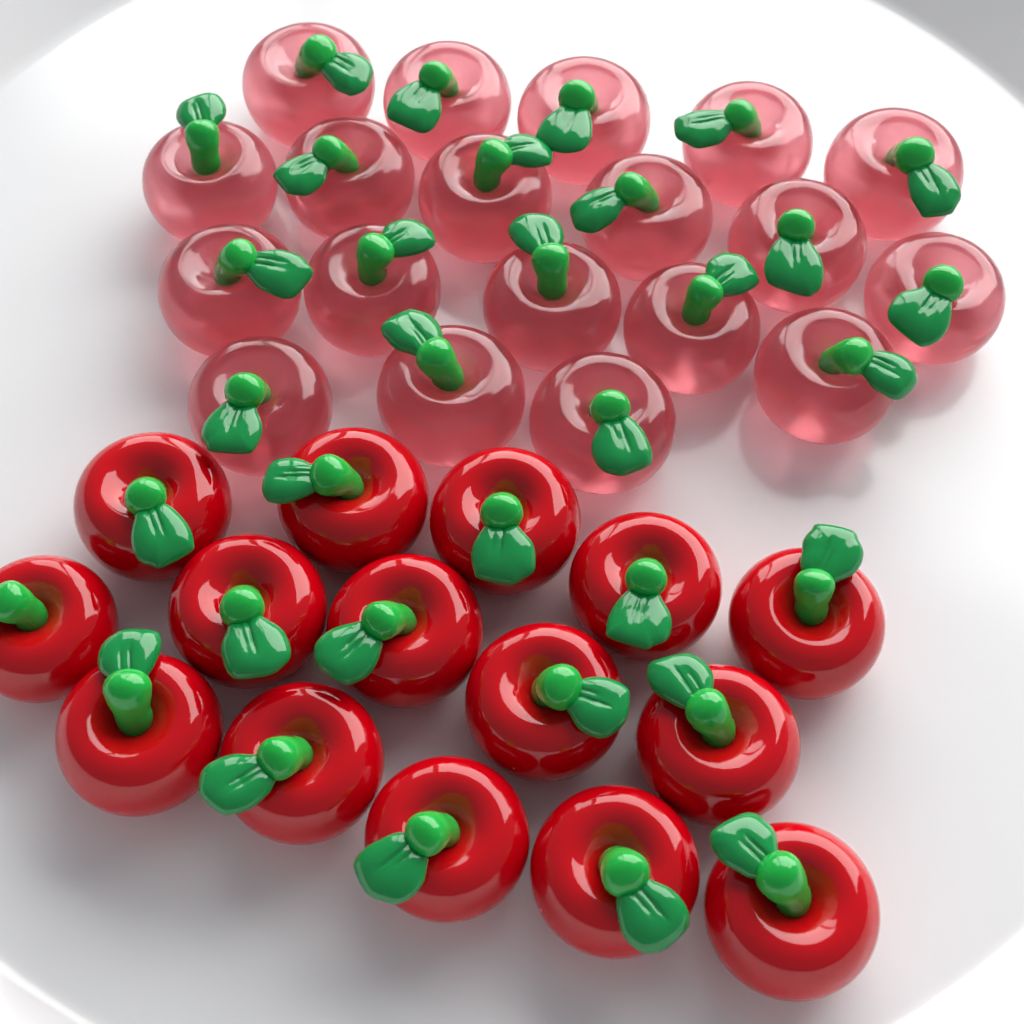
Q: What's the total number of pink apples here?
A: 19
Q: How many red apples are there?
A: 15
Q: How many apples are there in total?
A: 34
